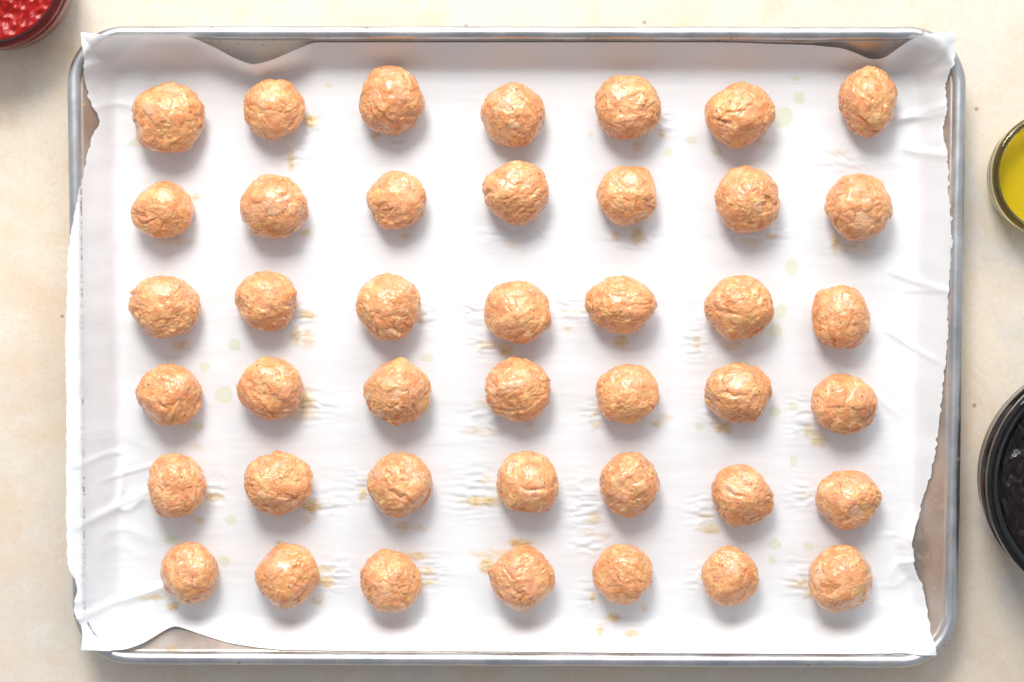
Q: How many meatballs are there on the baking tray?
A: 42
